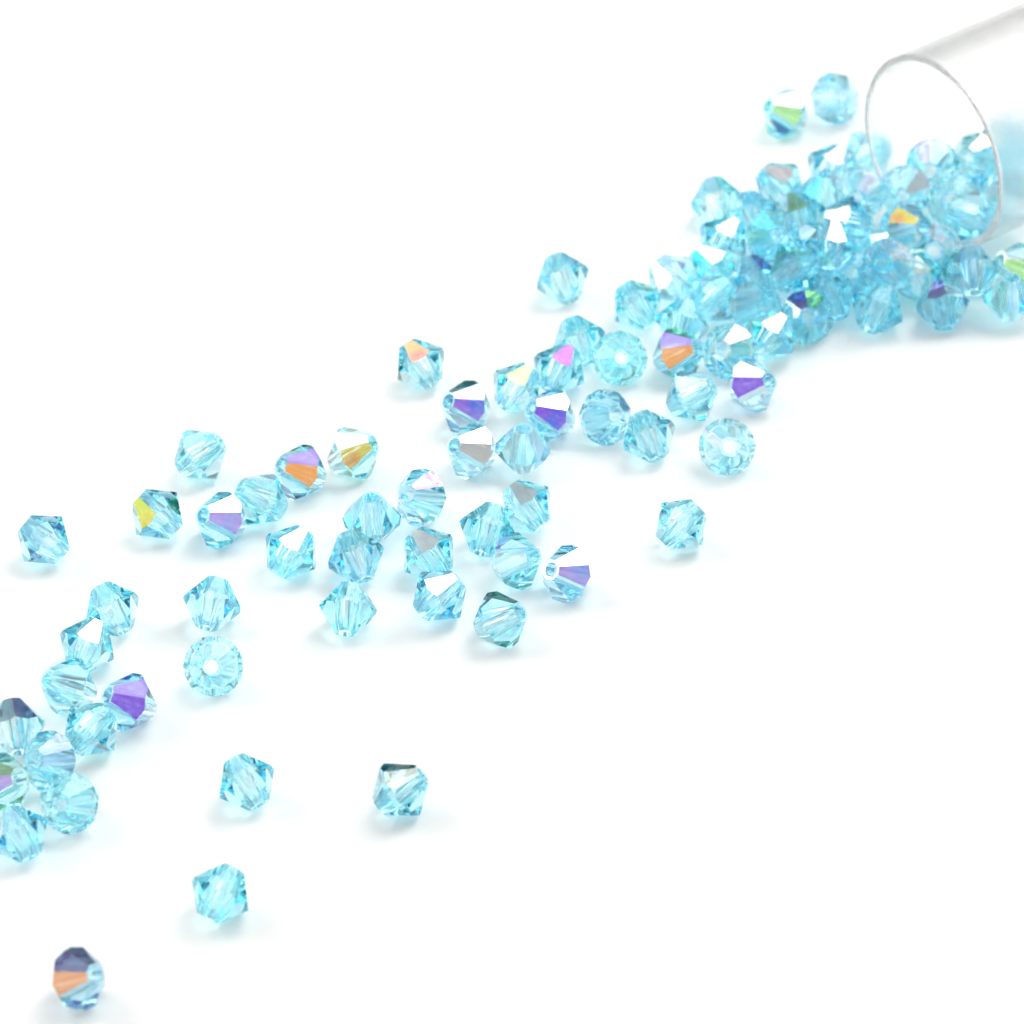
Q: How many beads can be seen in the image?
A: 104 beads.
